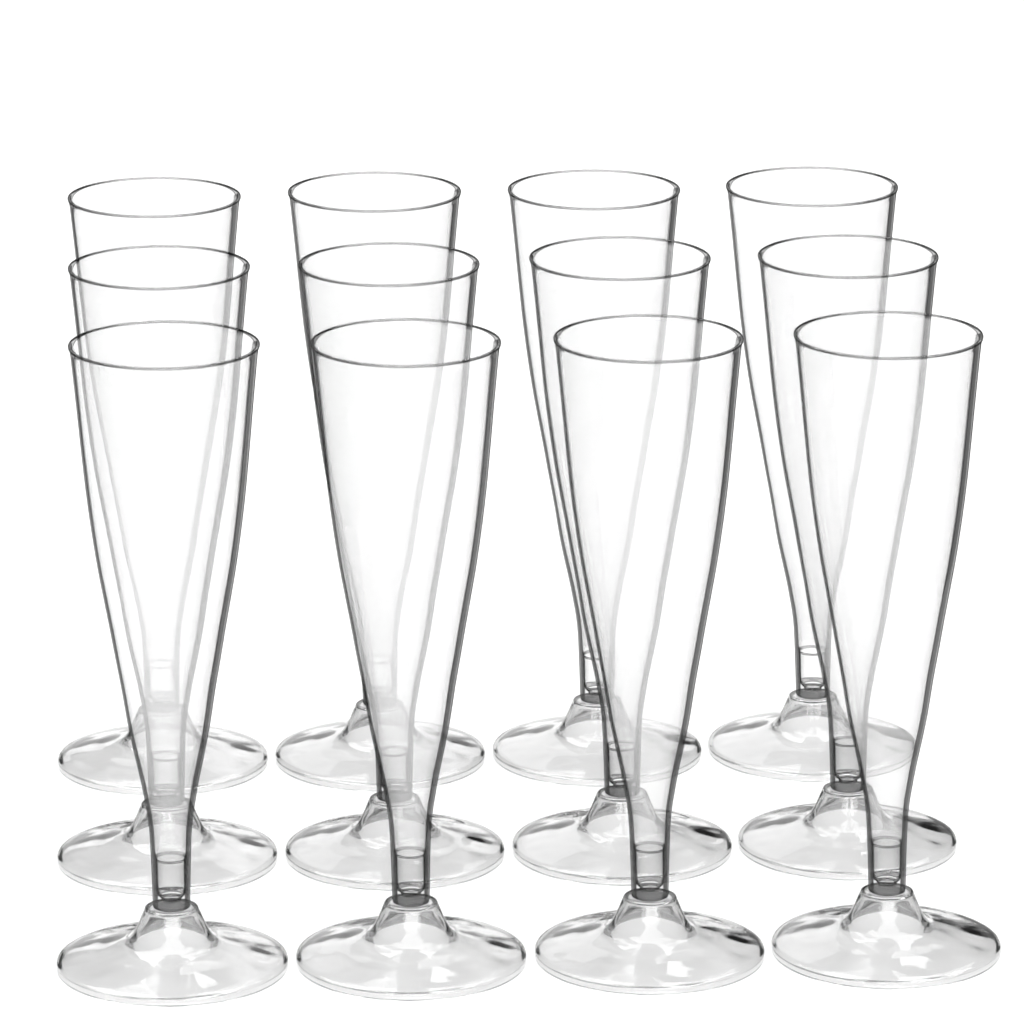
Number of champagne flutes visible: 12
